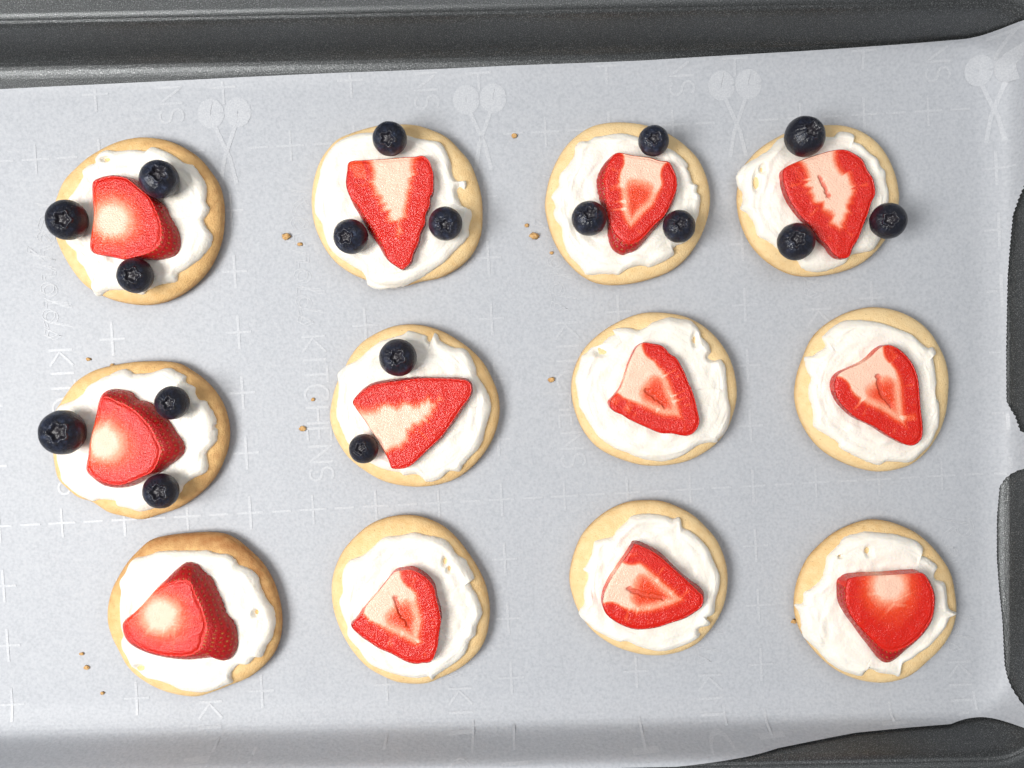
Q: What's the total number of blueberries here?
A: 17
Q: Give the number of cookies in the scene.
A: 12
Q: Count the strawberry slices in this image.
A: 12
